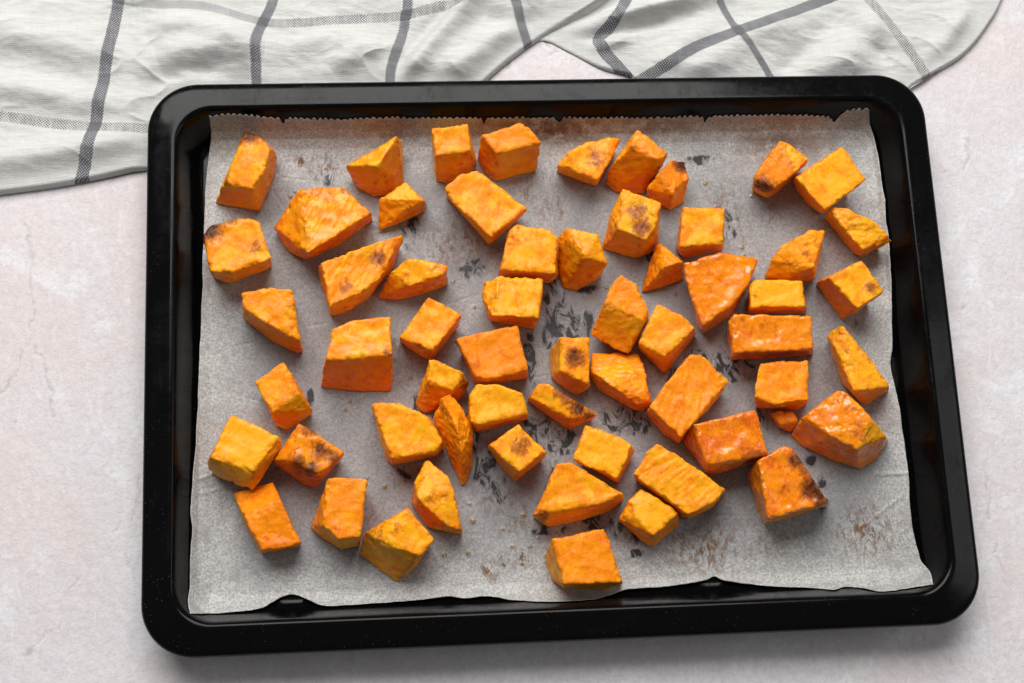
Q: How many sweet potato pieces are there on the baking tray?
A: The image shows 60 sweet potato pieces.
